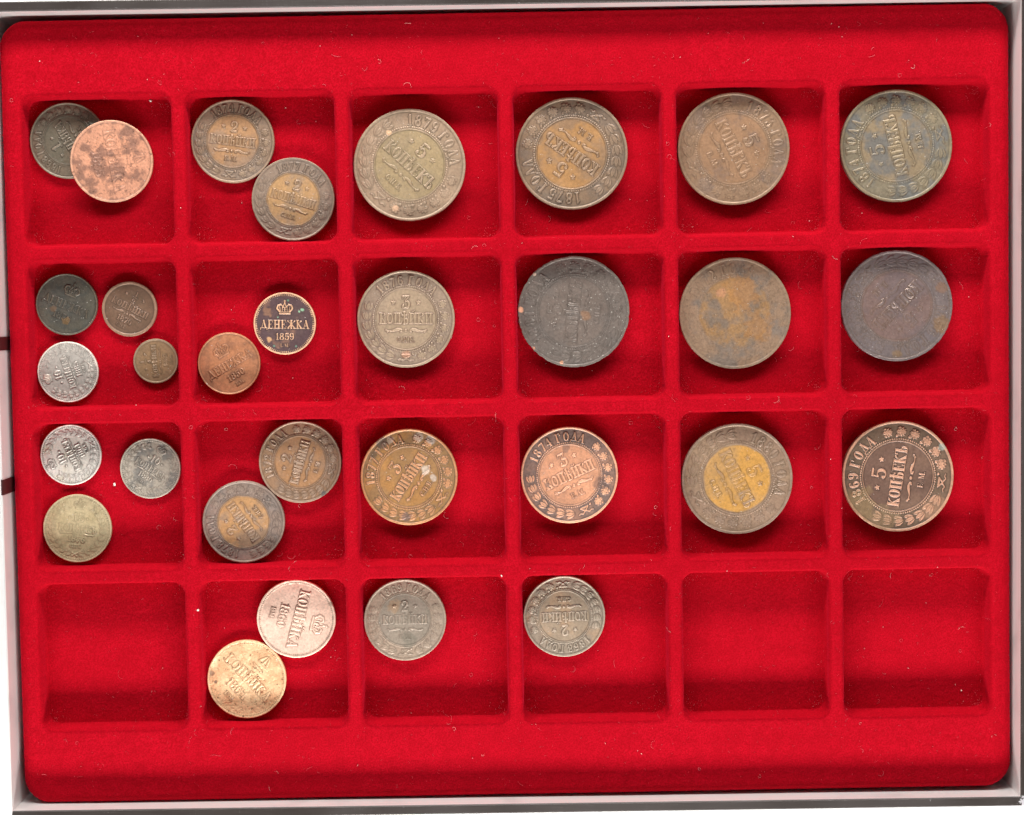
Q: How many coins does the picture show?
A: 31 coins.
